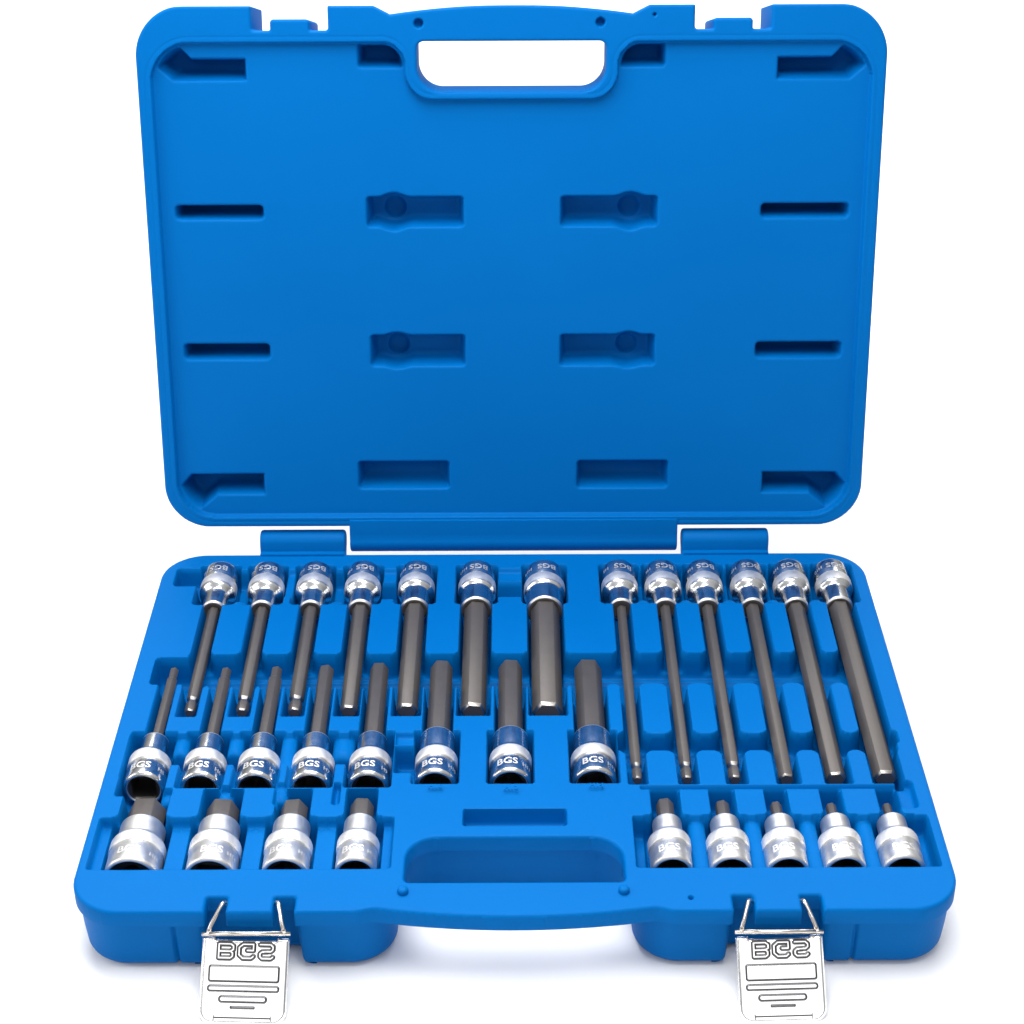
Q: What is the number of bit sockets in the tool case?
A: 30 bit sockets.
